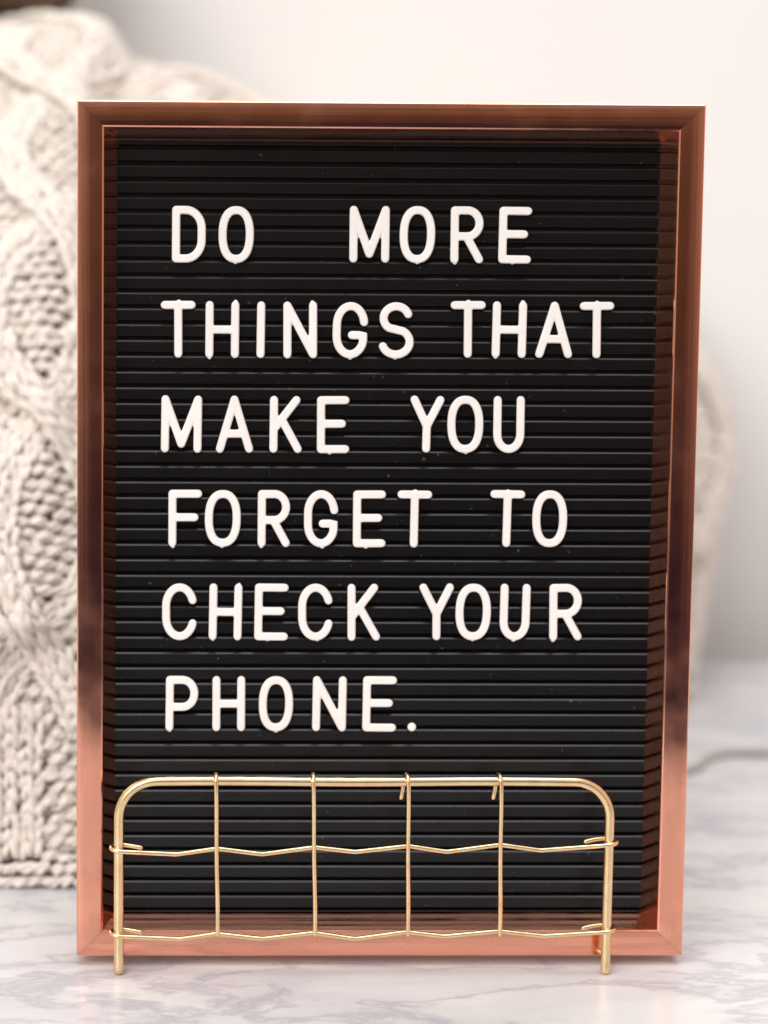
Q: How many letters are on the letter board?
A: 45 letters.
